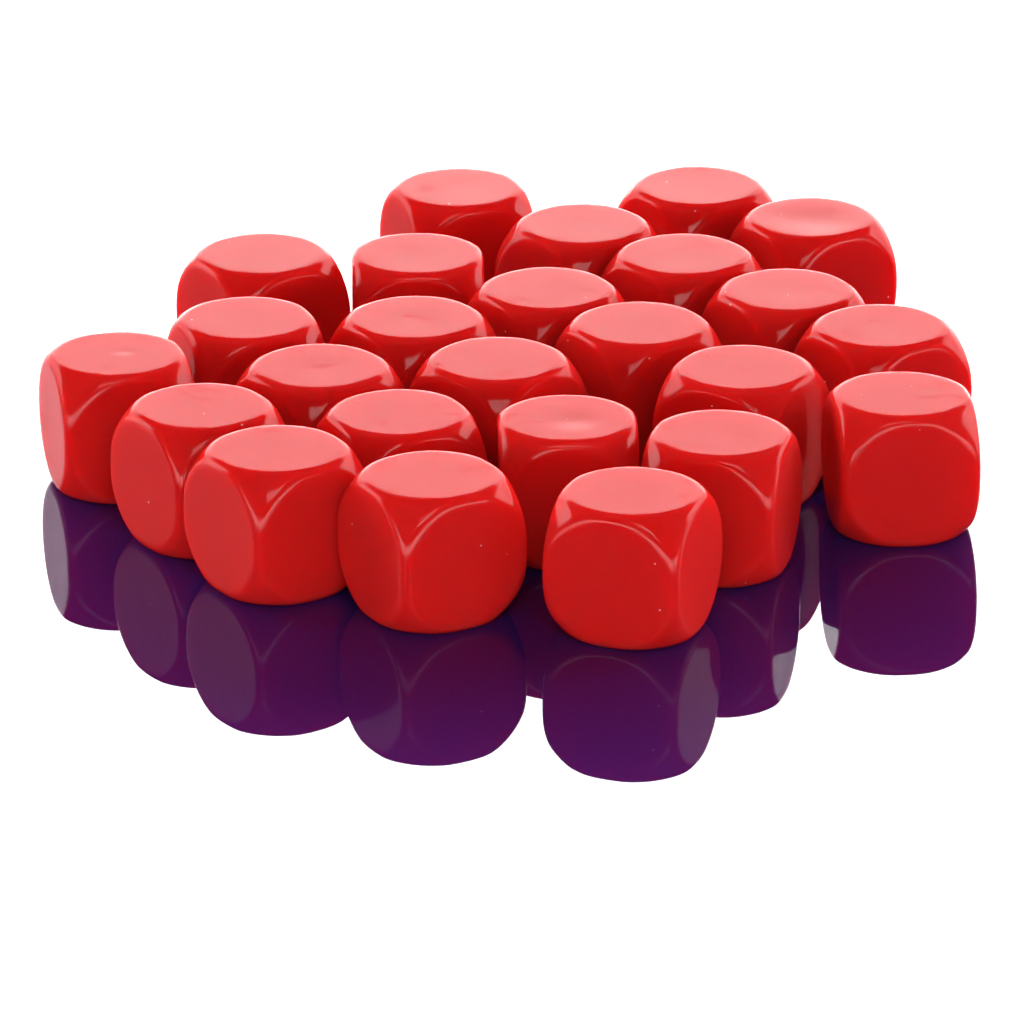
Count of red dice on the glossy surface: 25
